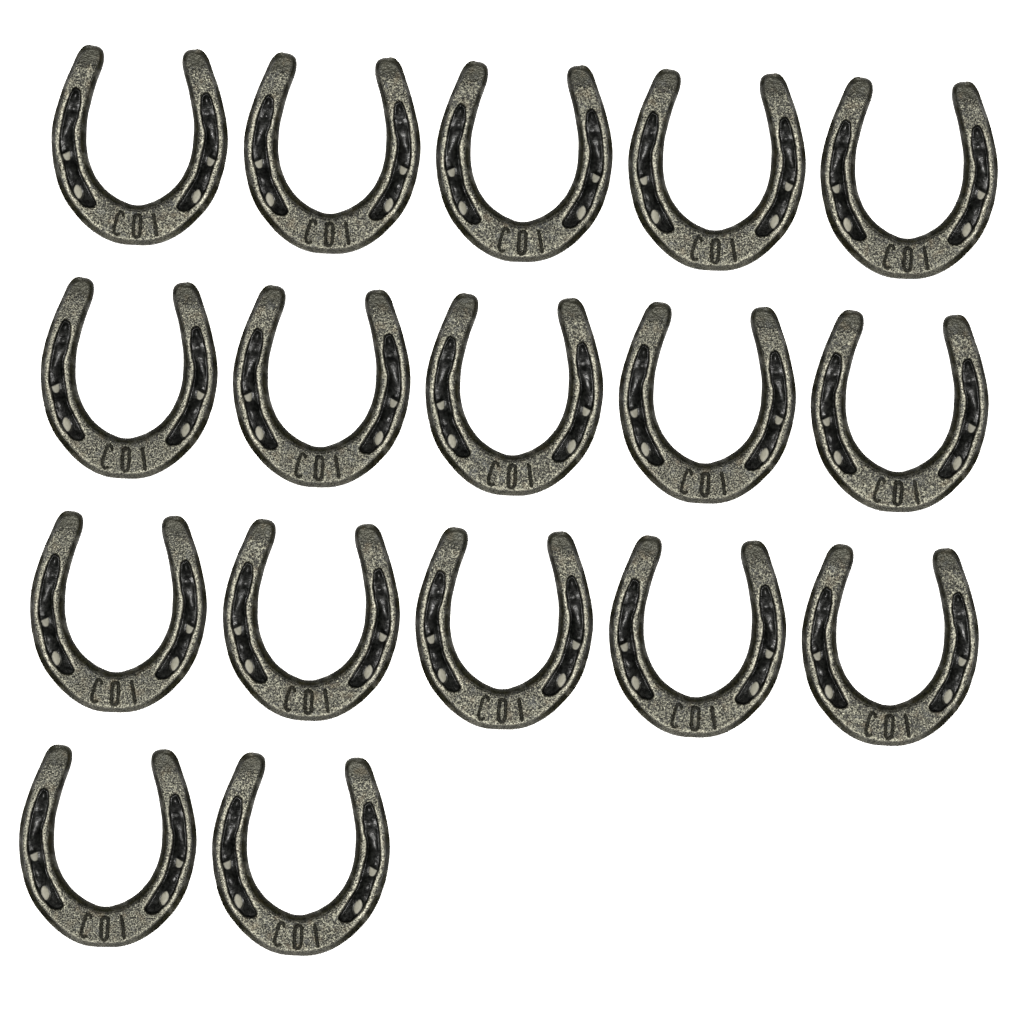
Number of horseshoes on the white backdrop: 17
